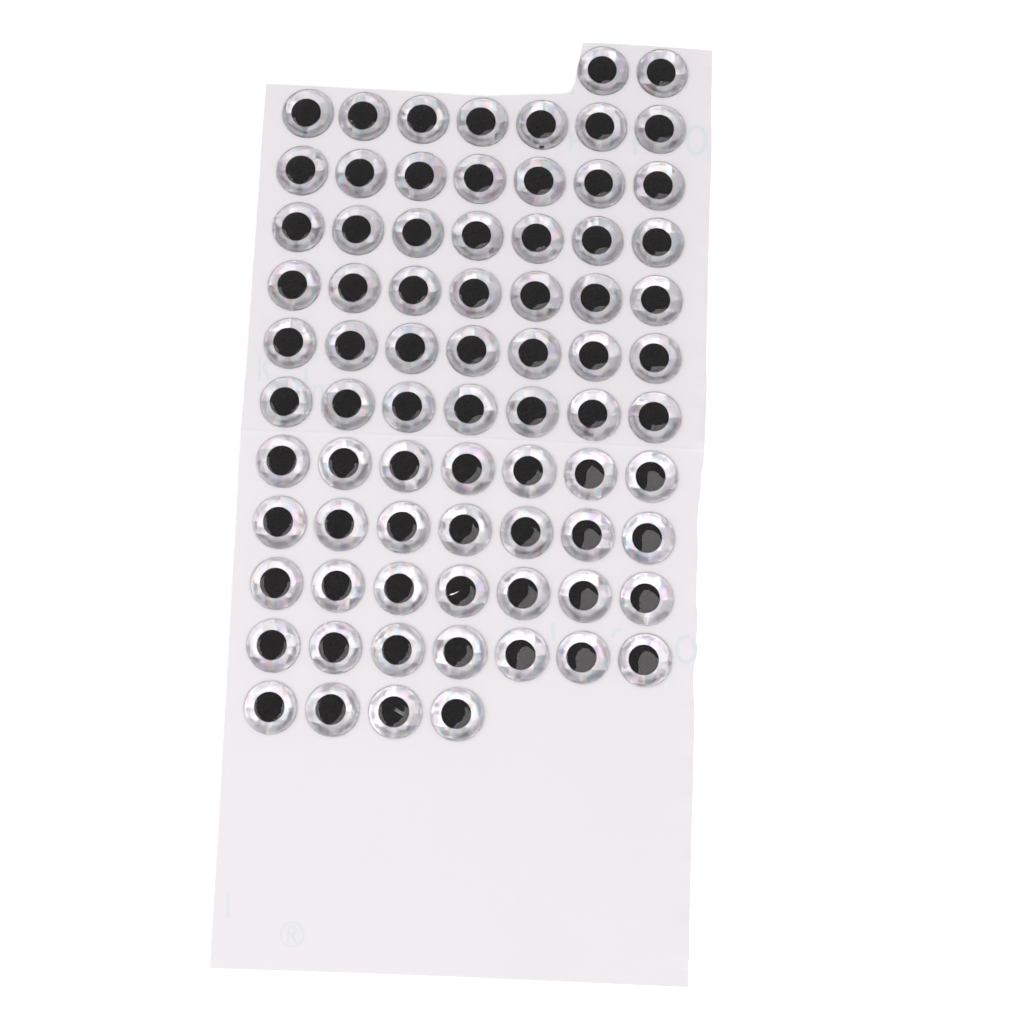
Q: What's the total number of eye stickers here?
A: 76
